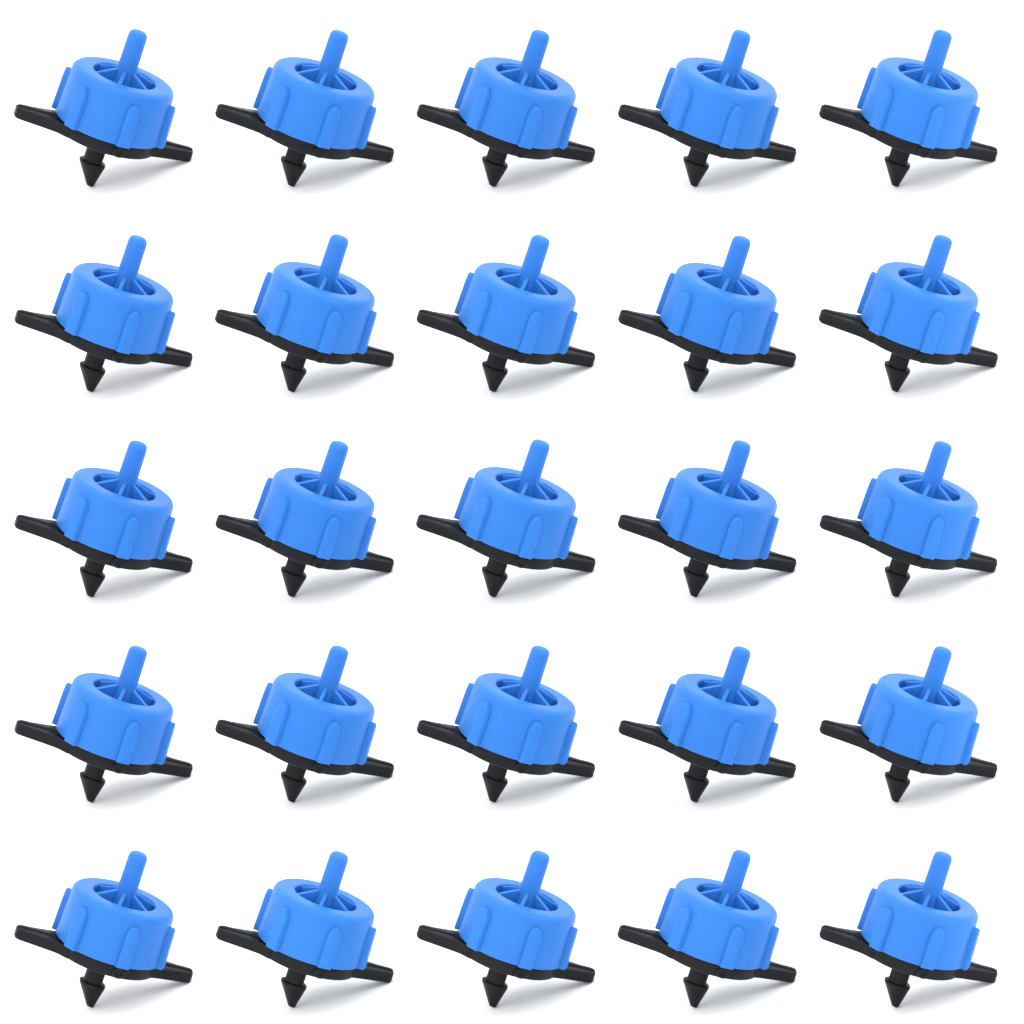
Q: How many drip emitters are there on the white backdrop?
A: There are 25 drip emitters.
